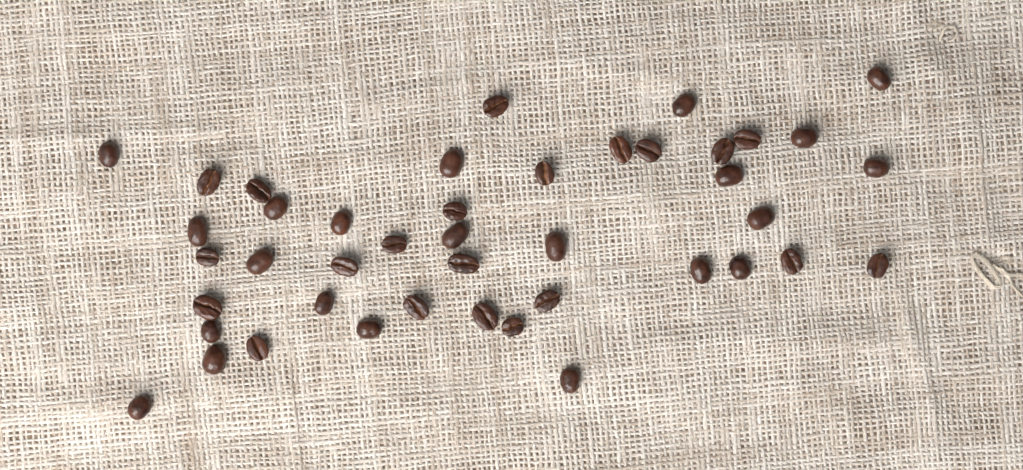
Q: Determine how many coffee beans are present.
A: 43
